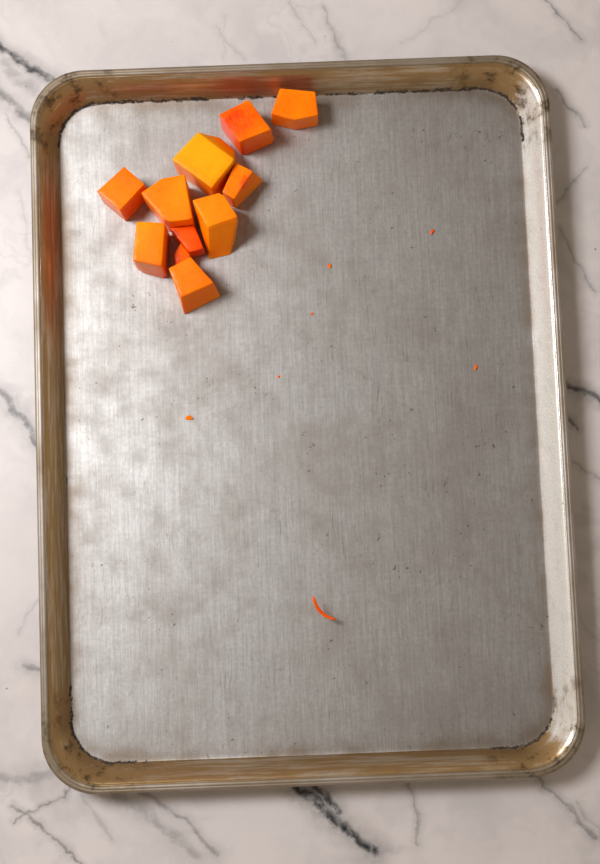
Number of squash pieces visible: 11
